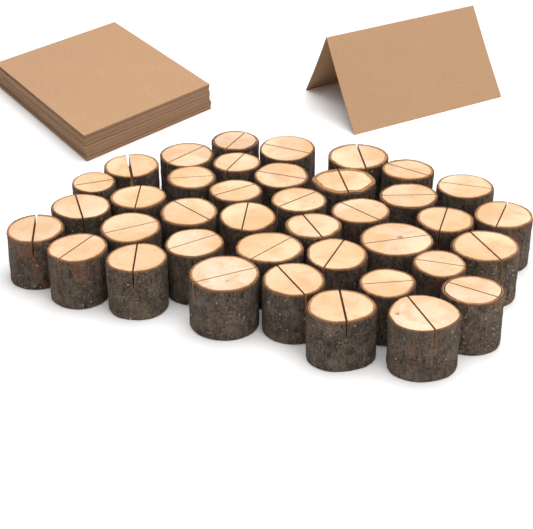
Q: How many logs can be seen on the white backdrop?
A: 39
